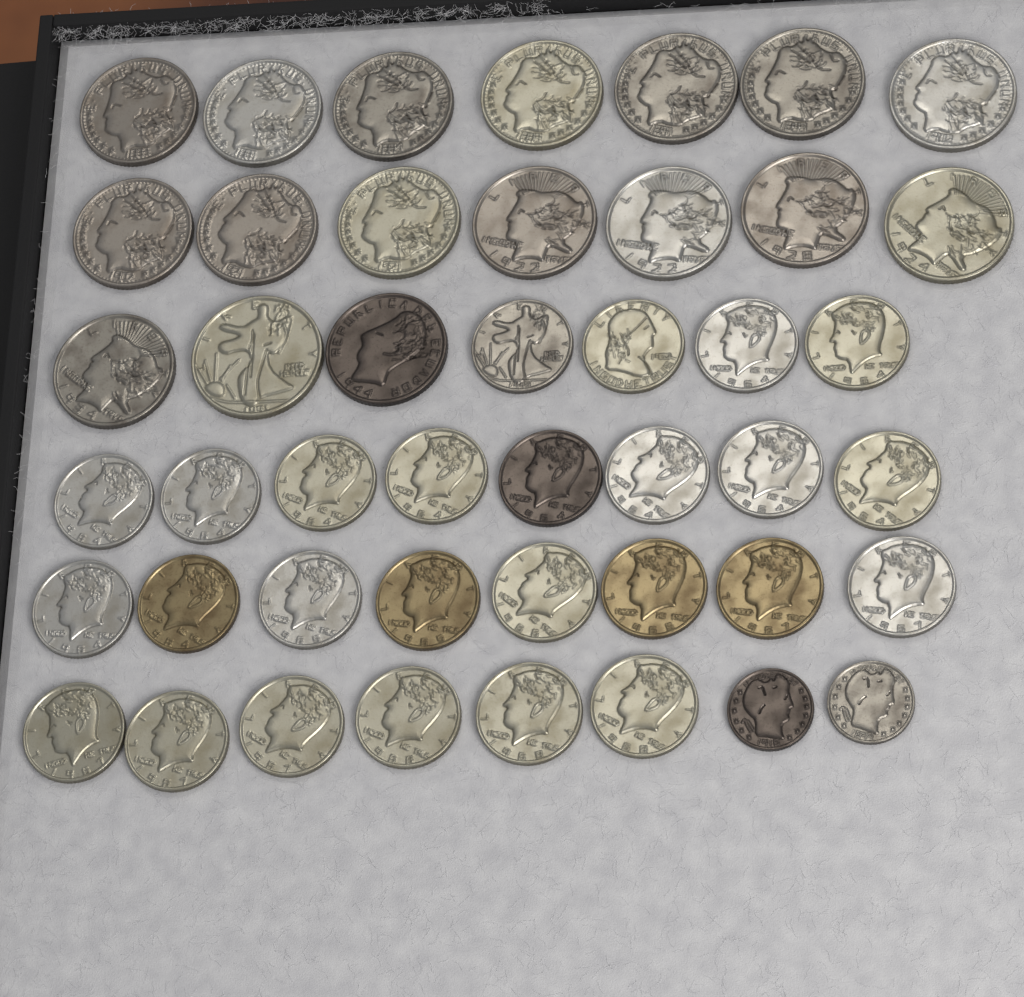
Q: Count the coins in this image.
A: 45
